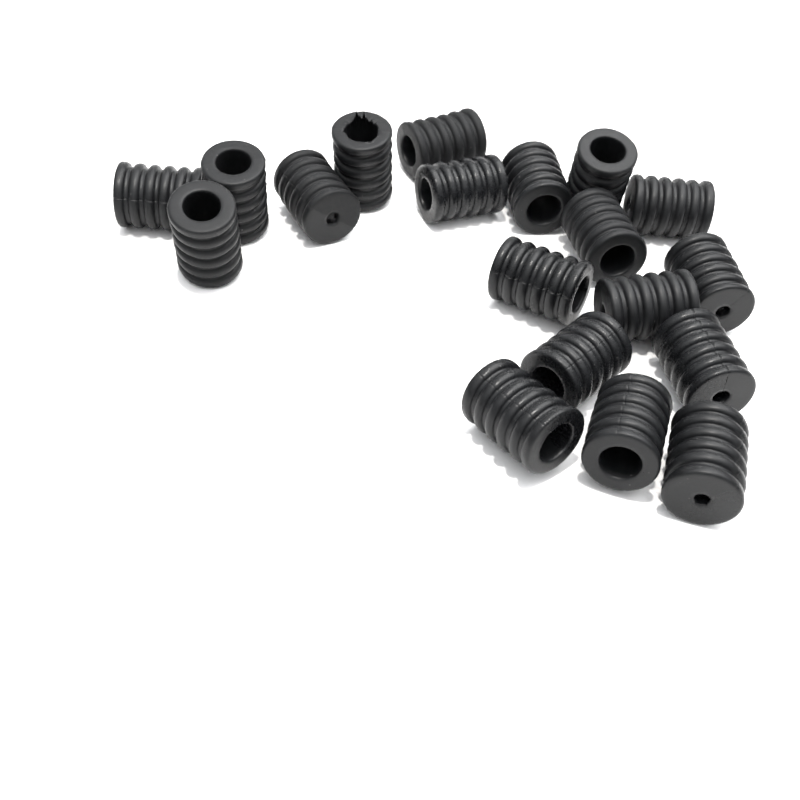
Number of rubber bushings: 19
